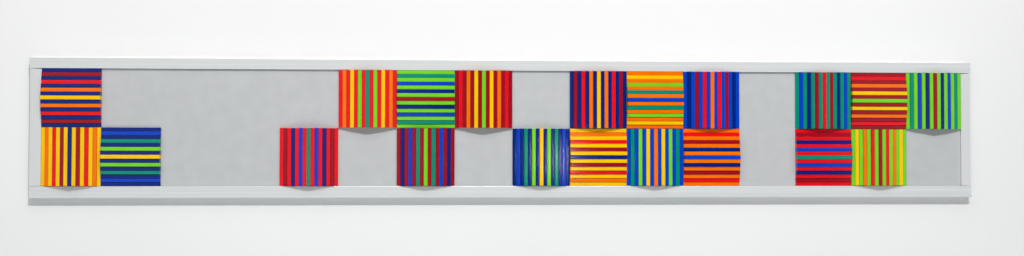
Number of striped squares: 20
